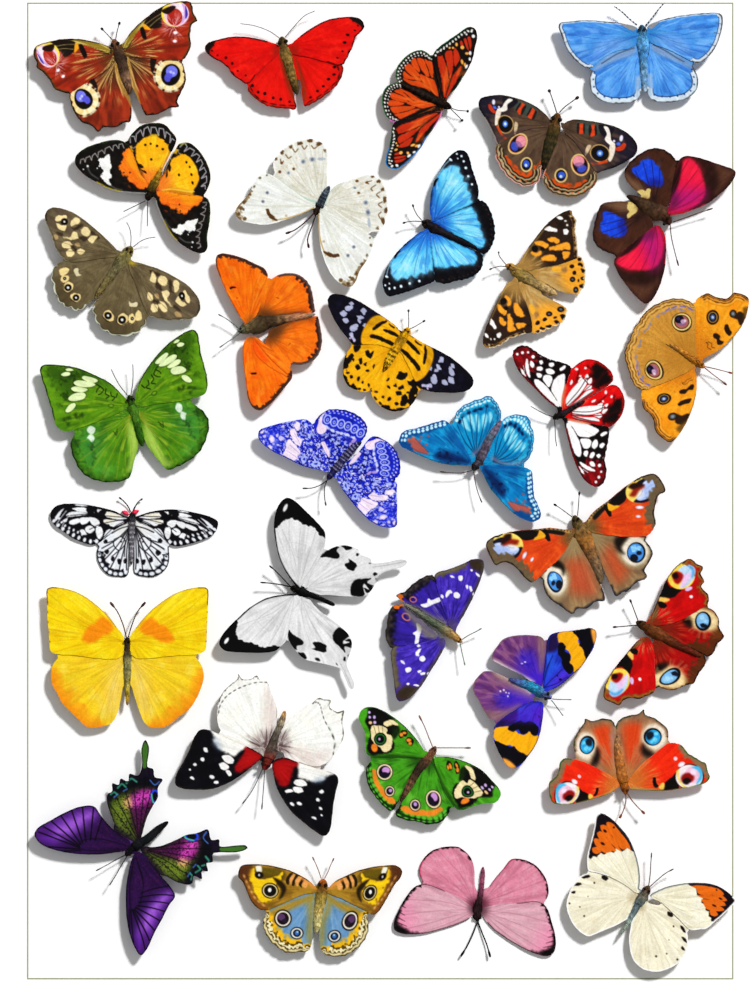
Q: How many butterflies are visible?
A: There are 32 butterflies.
